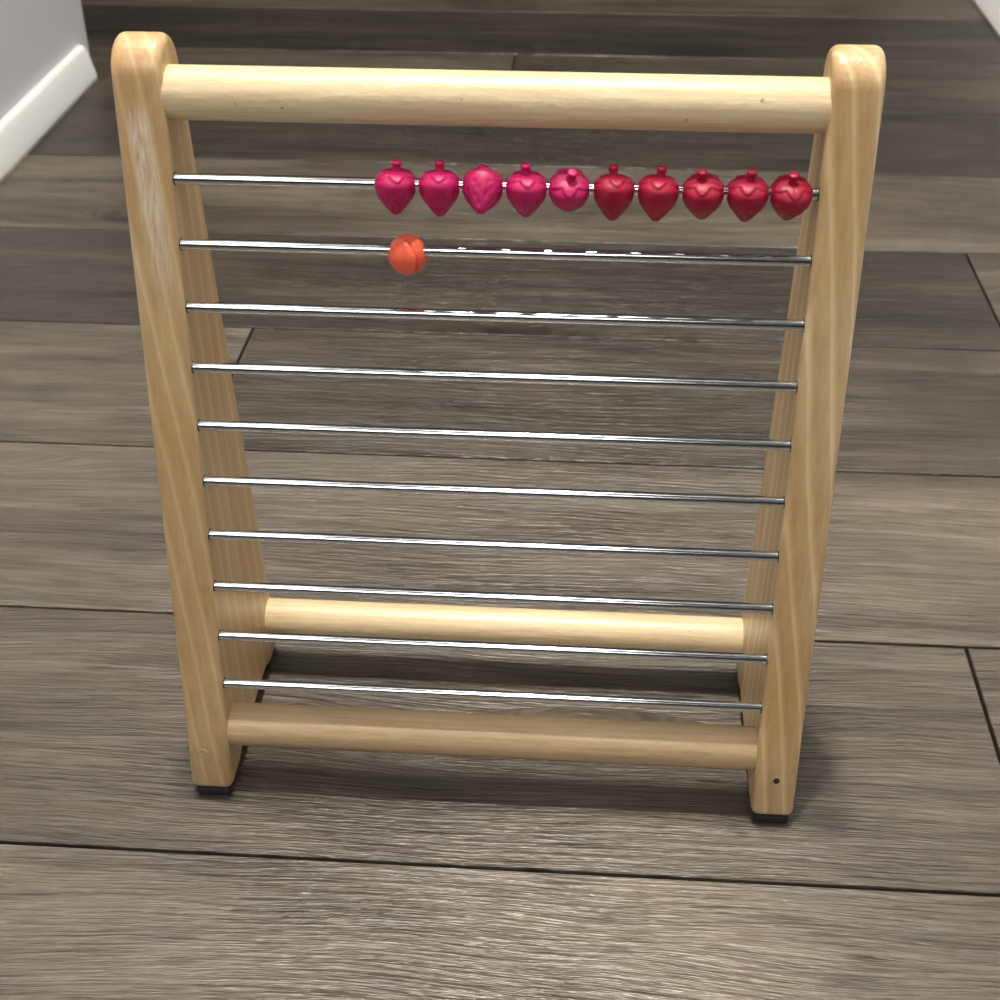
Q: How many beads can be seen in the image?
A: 11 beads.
